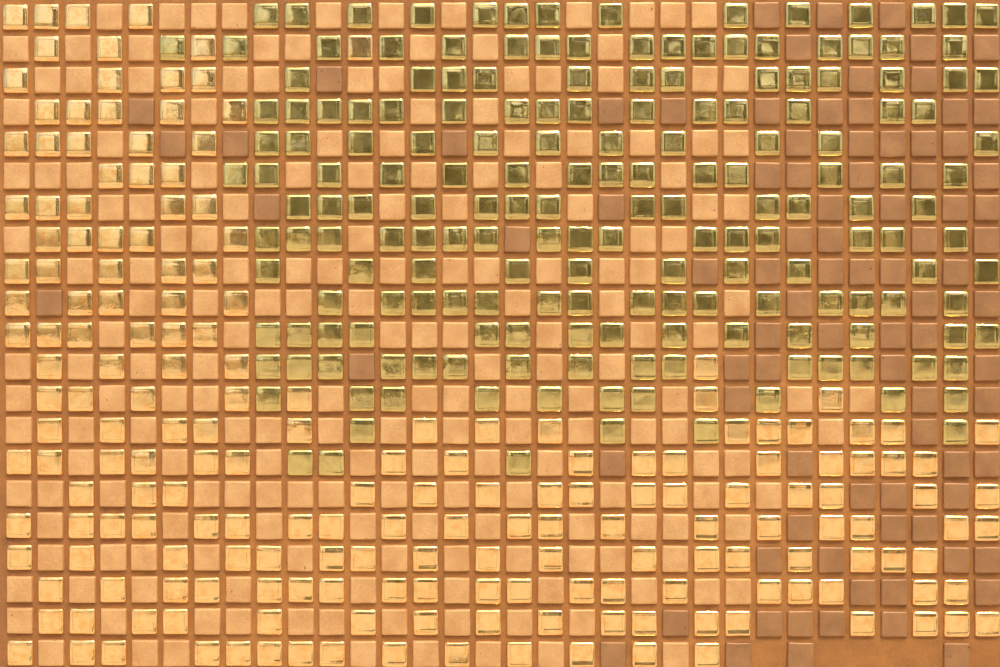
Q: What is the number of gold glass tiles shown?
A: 194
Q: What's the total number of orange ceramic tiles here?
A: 198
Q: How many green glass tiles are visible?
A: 184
